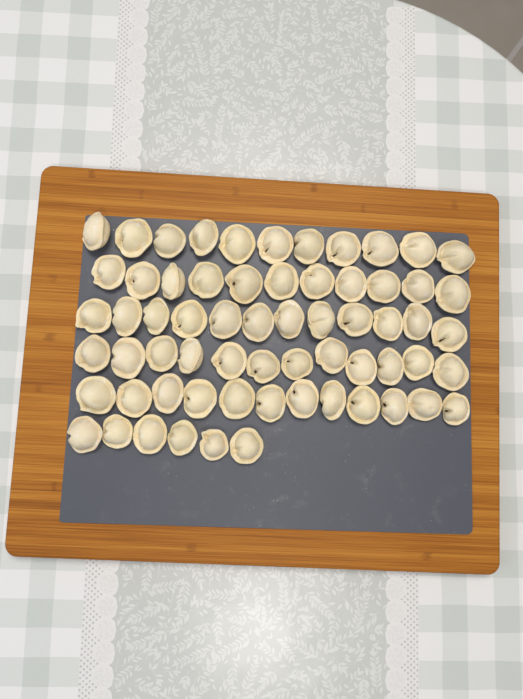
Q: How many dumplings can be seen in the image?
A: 64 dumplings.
